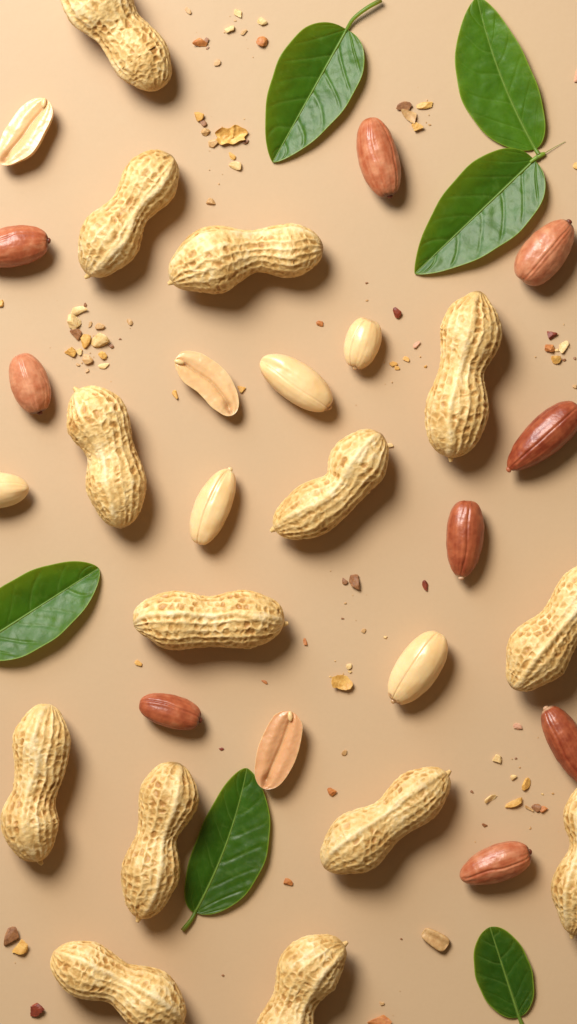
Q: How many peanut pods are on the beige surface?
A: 14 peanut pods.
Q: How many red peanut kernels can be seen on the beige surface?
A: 9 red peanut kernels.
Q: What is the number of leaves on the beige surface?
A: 6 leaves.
